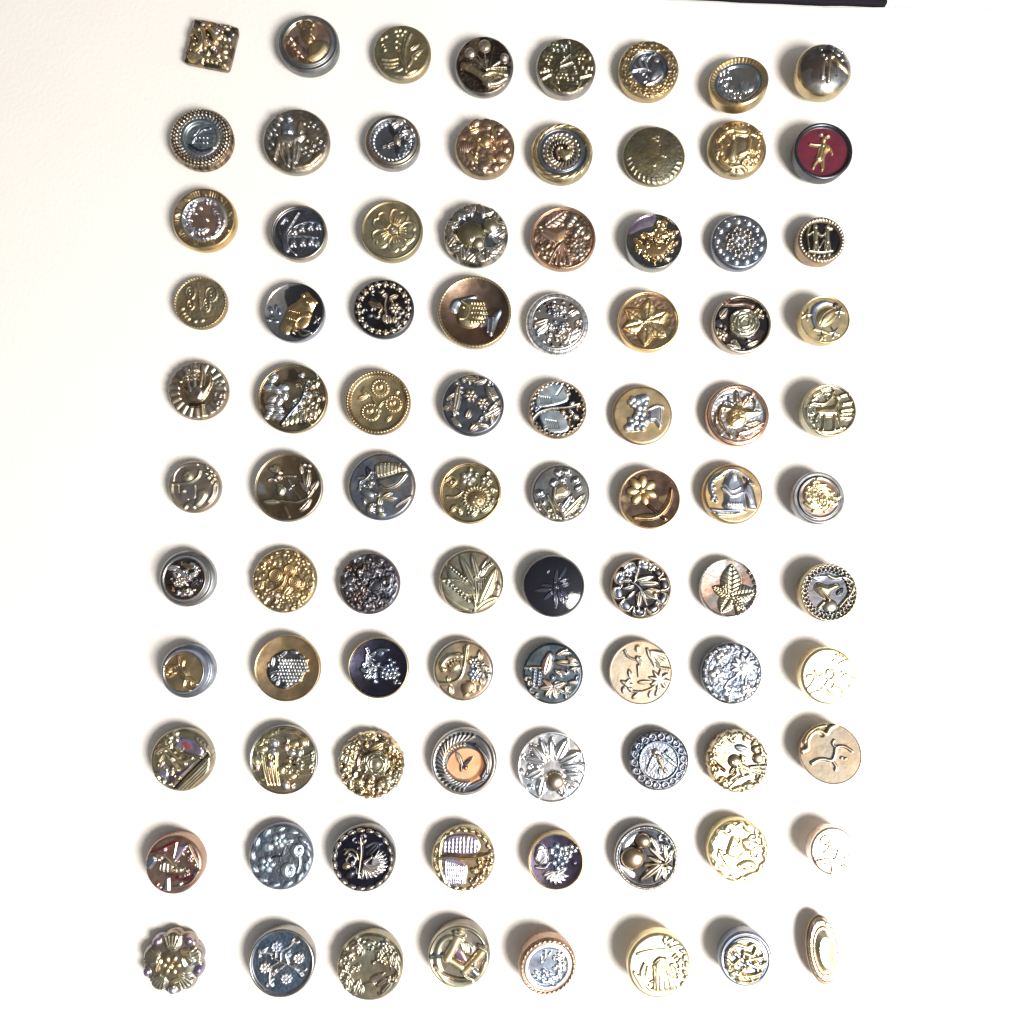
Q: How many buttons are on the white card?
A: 88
